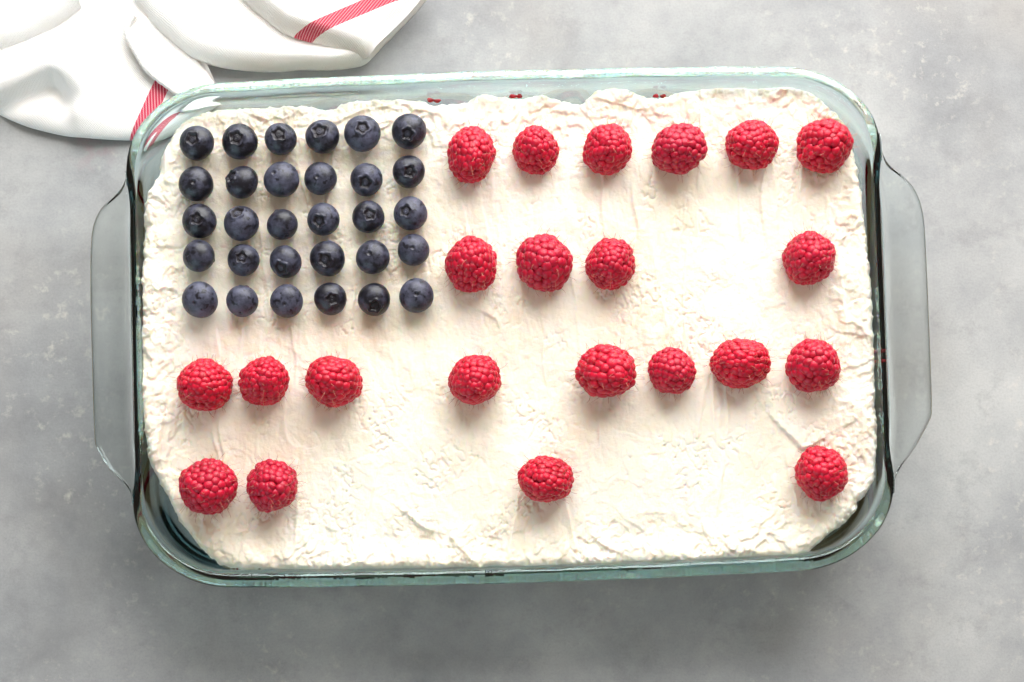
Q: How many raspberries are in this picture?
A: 22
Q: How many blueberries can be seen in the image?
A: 30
